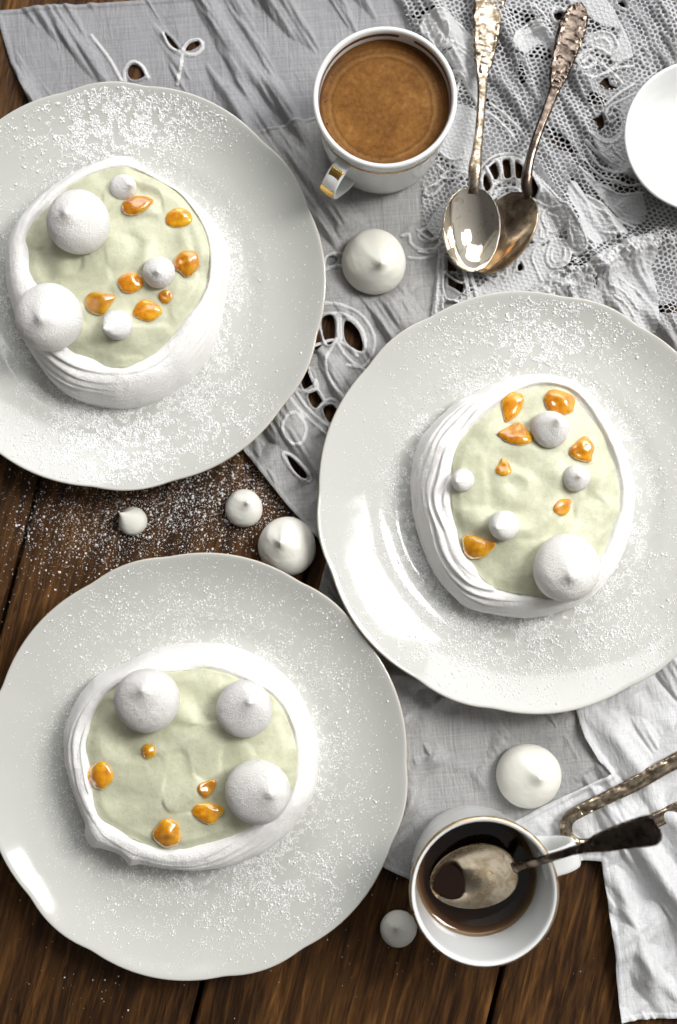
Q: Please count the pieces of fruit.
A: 19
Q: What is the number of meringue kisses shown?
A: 19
